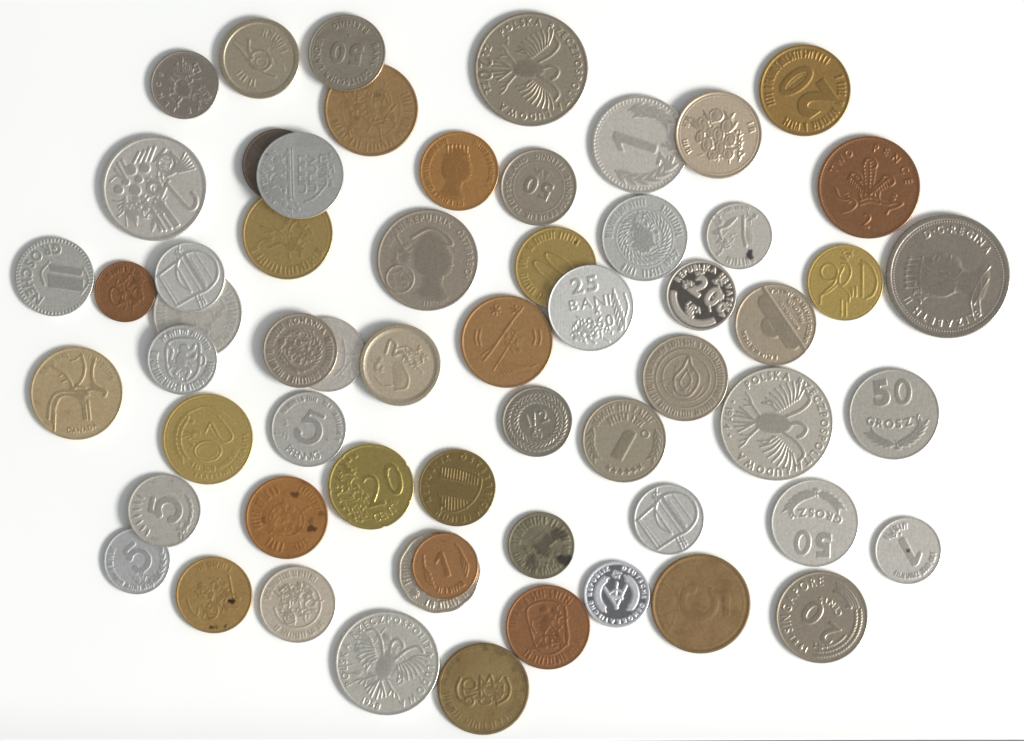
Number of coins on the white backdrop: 60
